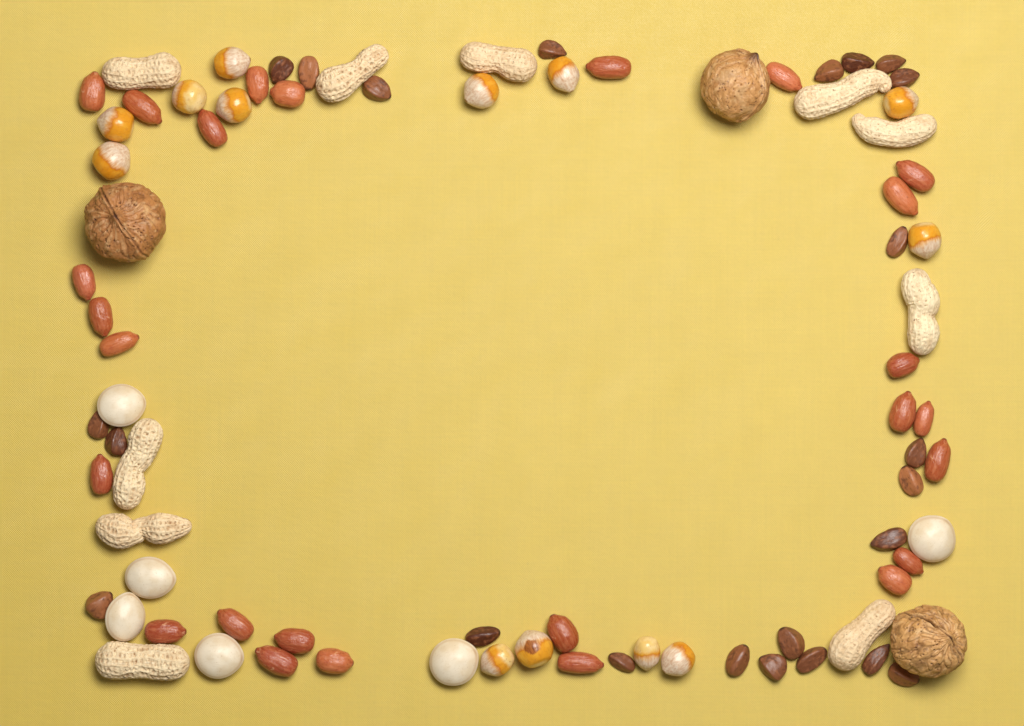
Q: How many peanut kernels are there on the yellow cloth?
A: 26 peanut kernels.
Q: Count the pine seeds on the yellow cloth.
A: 23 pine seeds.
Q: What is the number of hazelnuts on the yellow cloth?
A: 13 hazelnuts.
